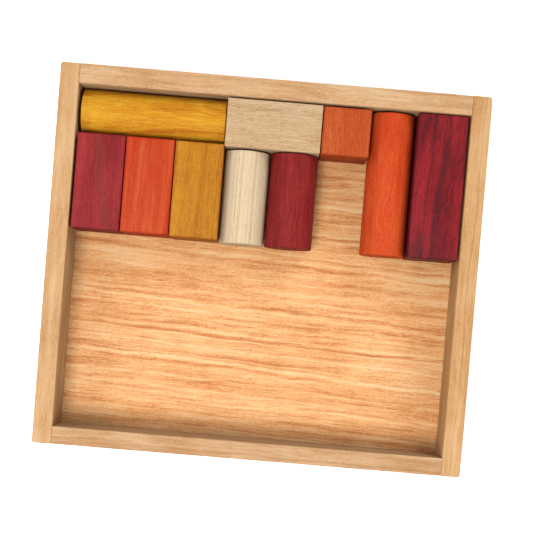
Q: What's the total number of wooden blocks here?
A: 10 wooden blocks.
